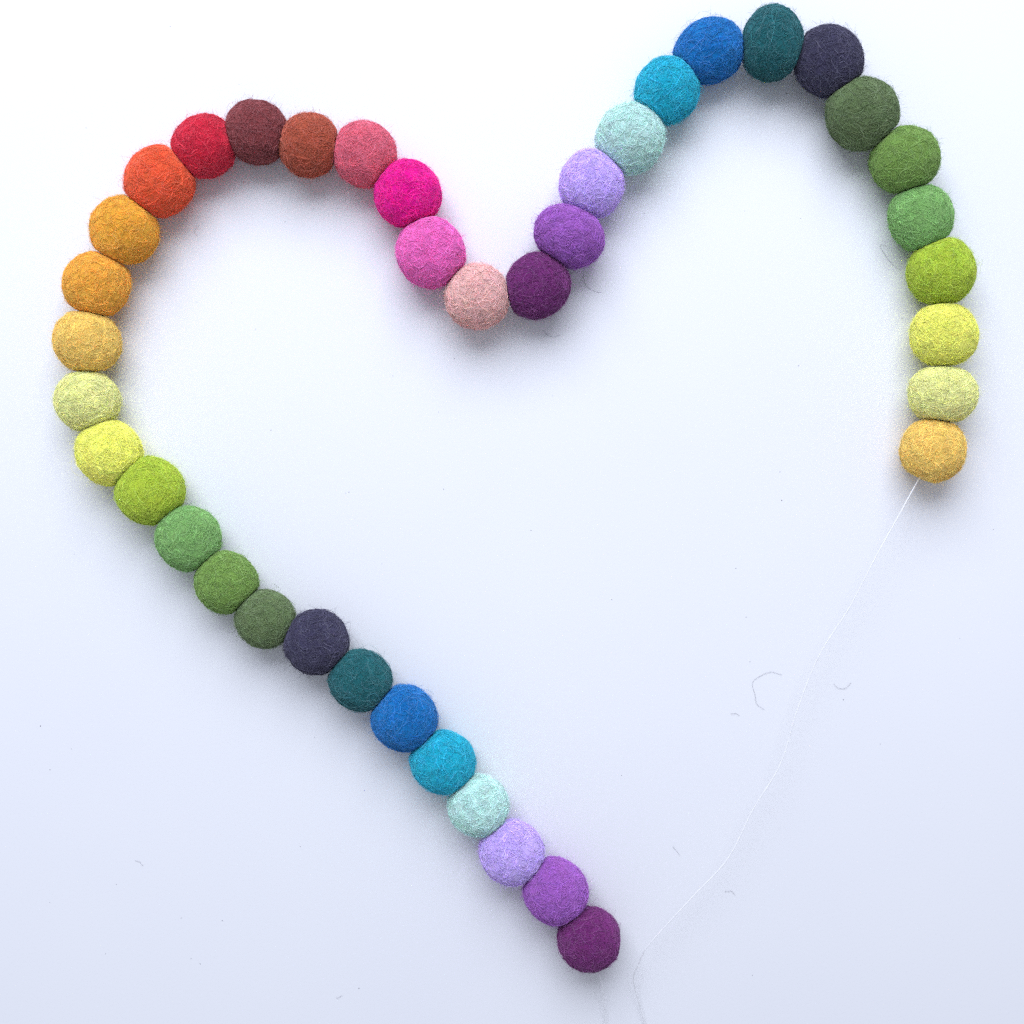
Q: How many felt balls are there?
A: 40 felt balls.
